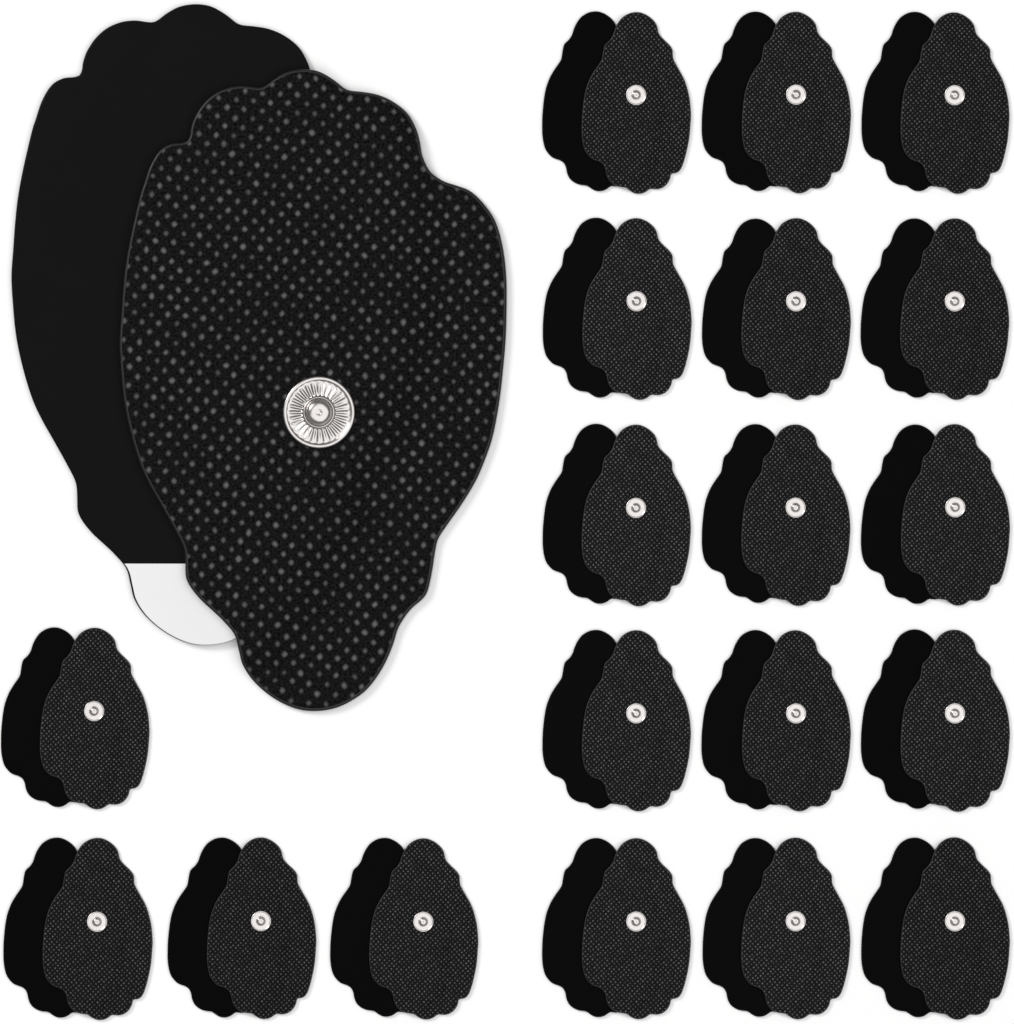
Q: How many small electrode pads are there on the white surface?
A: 38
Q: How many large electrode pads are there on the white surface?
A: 2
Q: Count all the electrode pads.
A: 40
